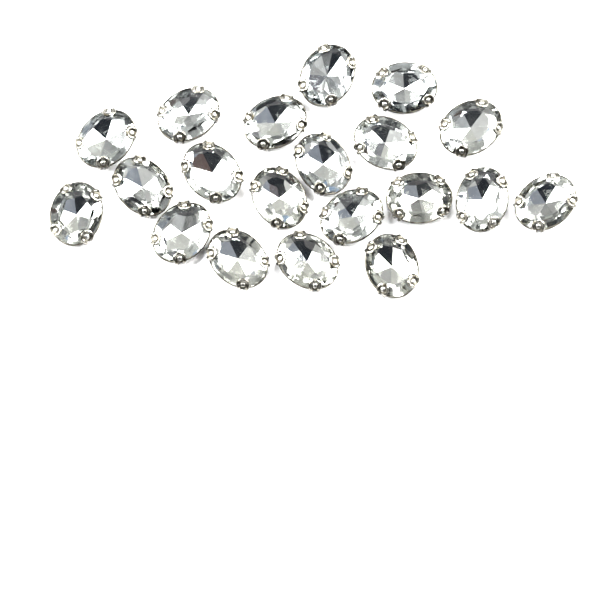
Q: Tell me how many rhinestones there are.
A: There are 20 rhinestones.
